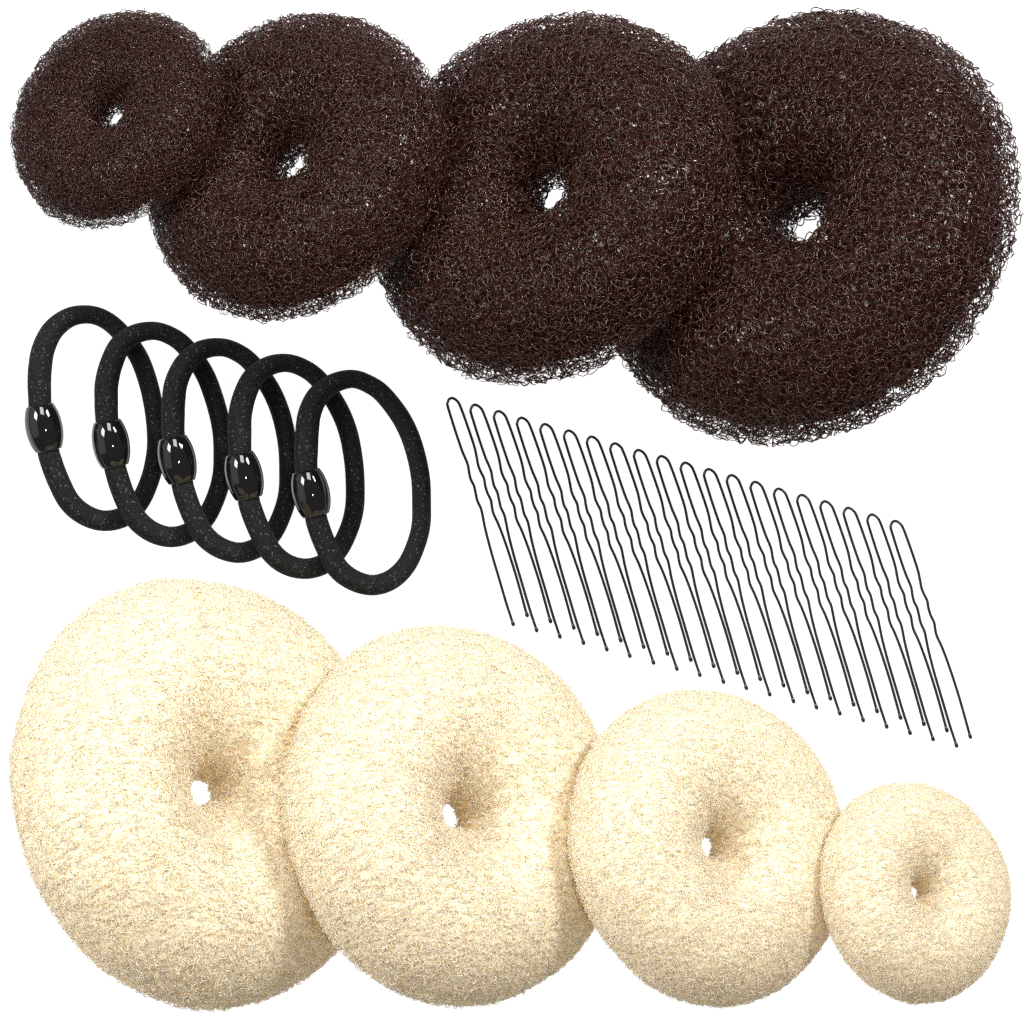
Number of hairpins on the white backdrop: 20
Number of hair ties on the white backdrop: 5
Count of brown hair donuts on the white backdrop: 4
